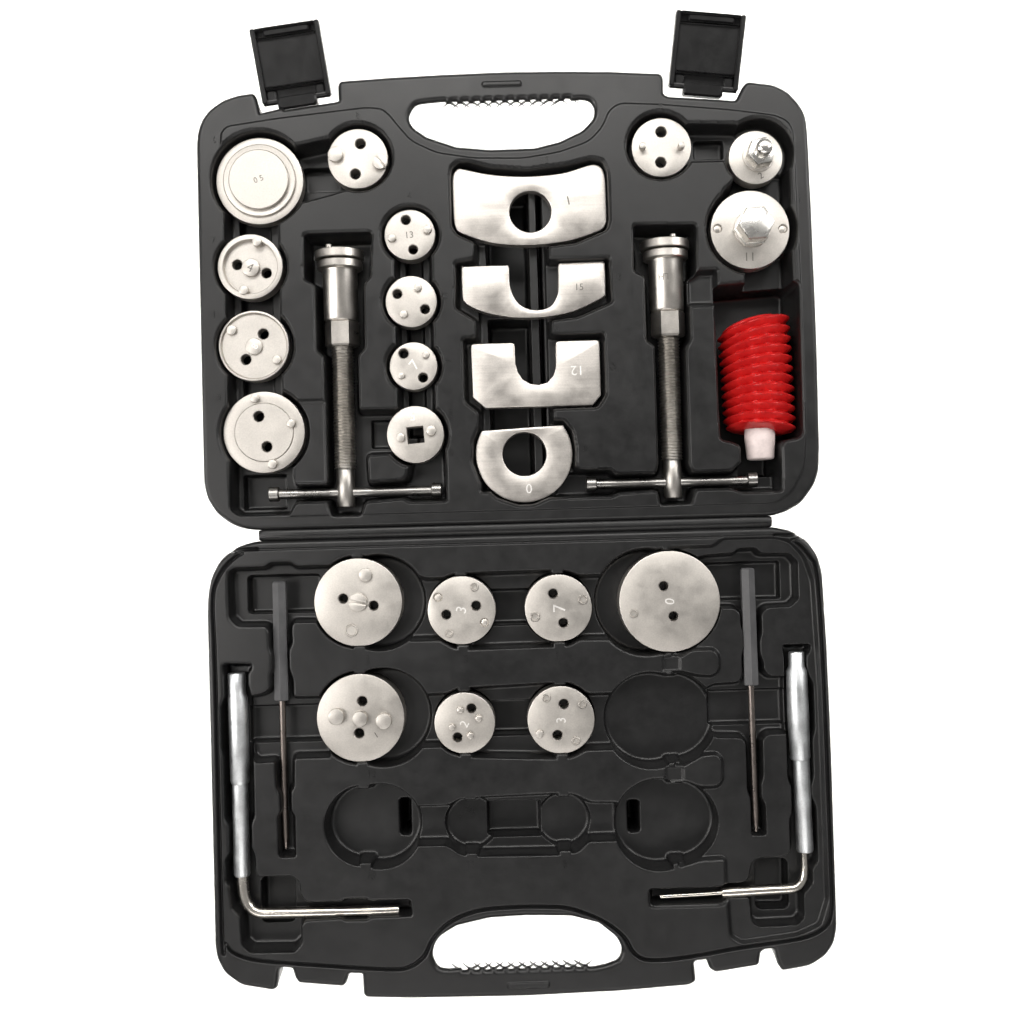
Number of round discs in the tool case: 19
